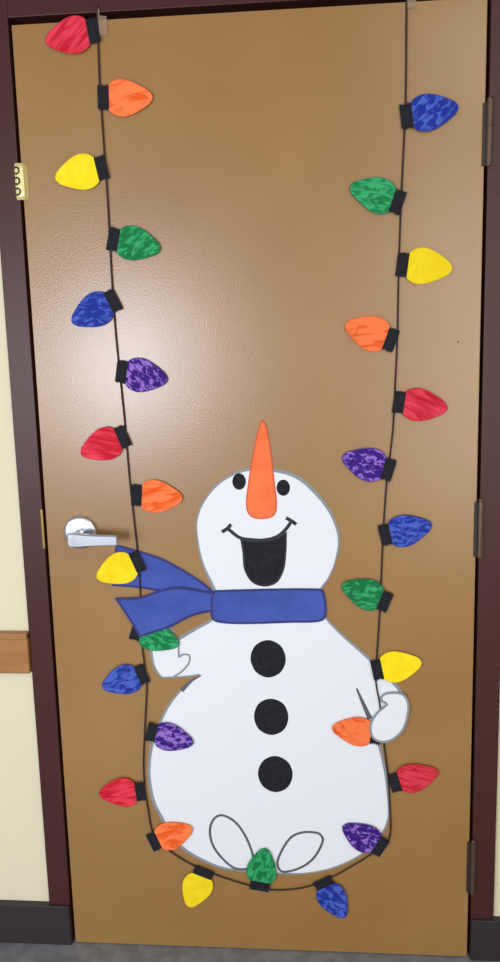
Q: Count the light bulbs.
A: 29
